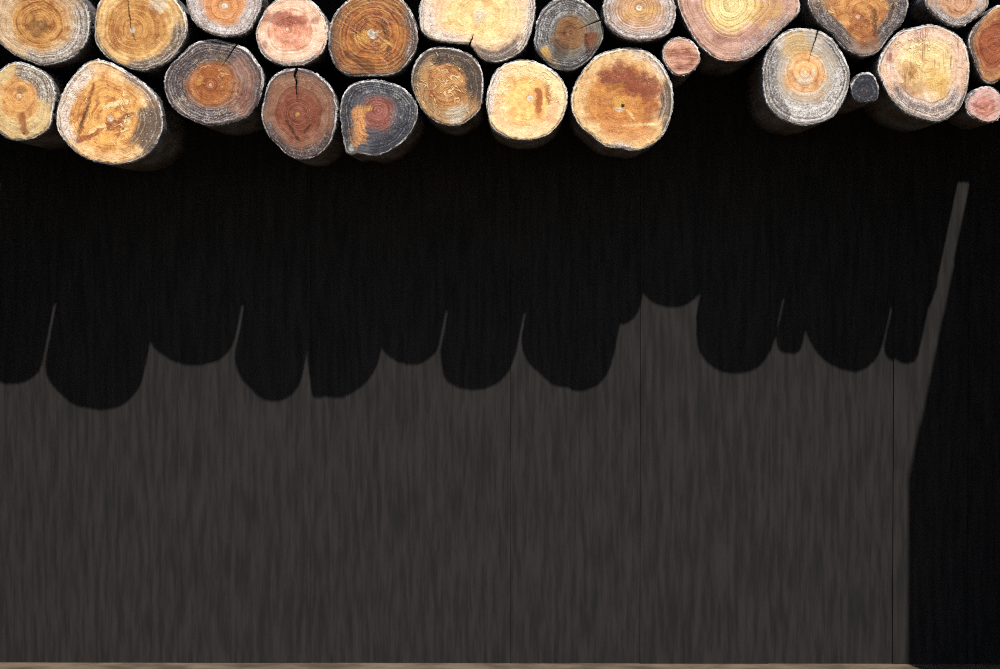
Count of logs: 25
